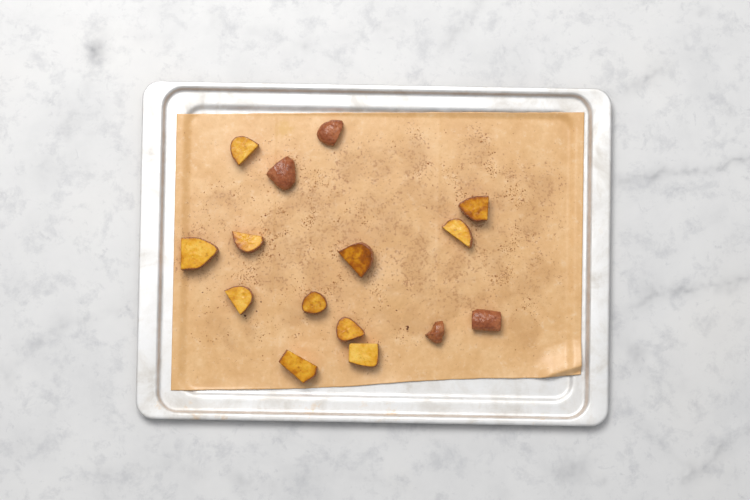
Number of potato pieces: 15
